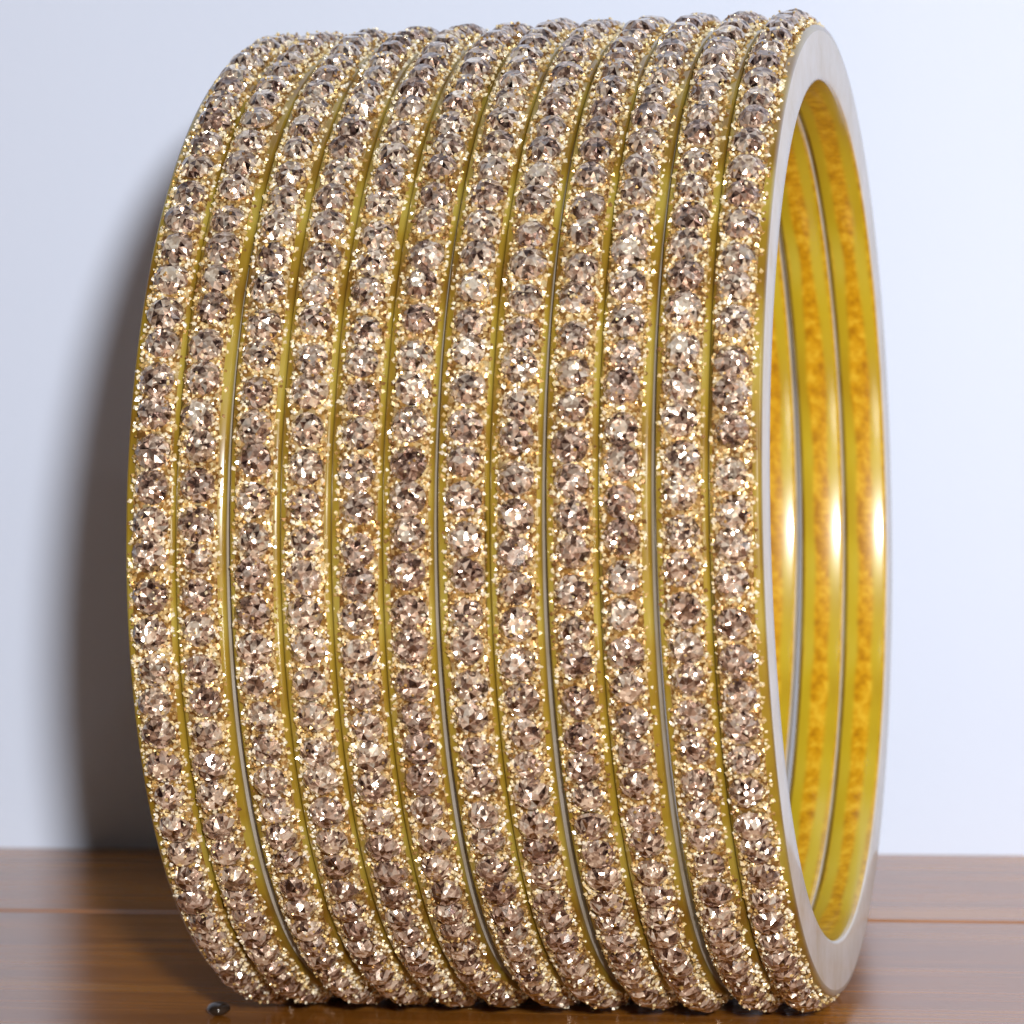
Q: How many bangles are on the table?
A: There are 12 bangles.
